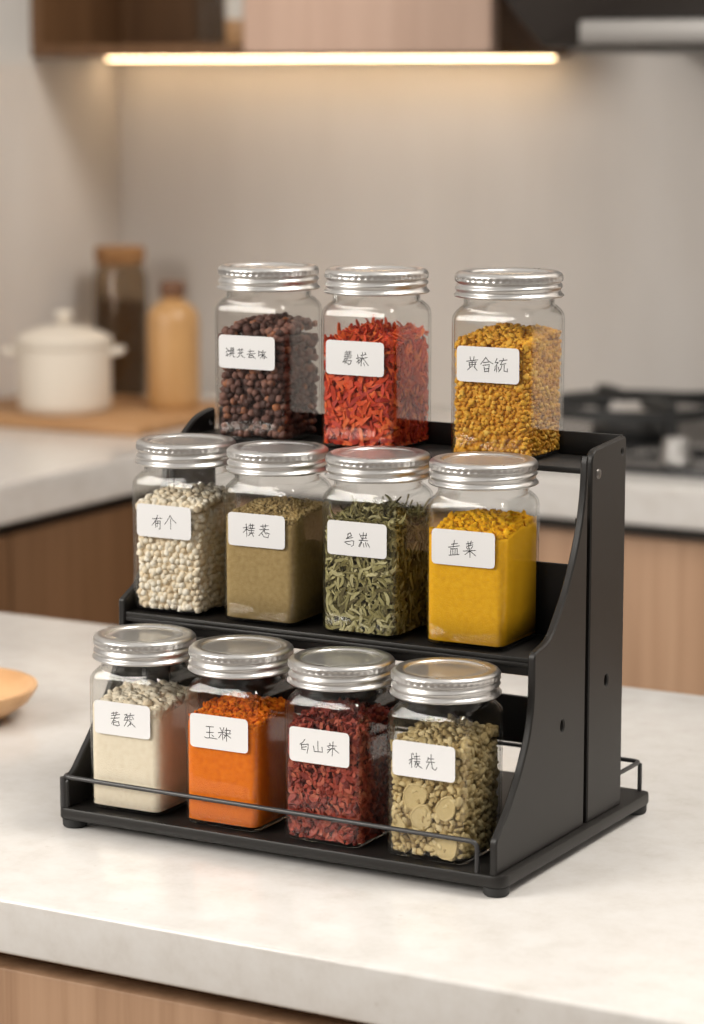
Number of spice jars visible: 11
